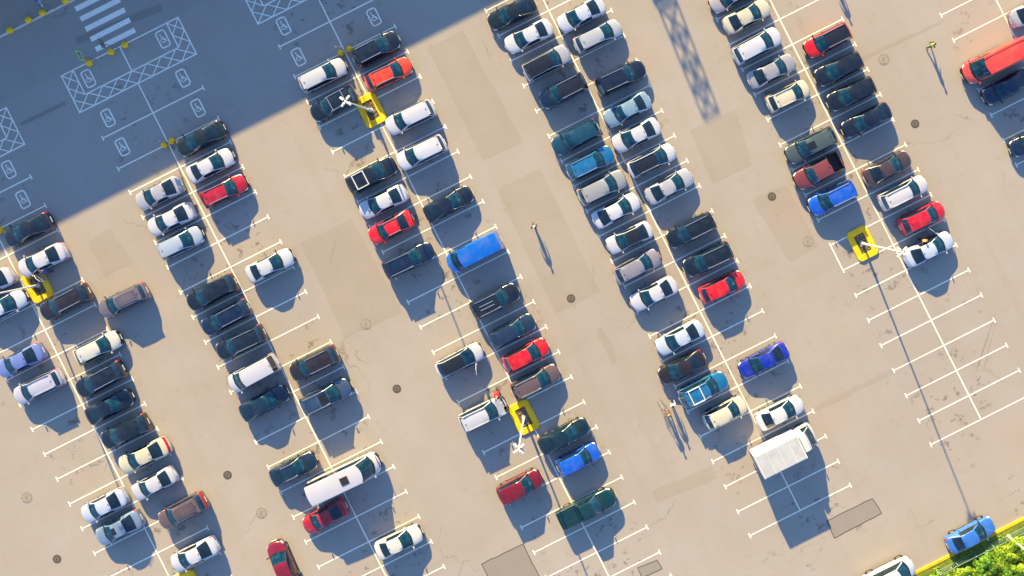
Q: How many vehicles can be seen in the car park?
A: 109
